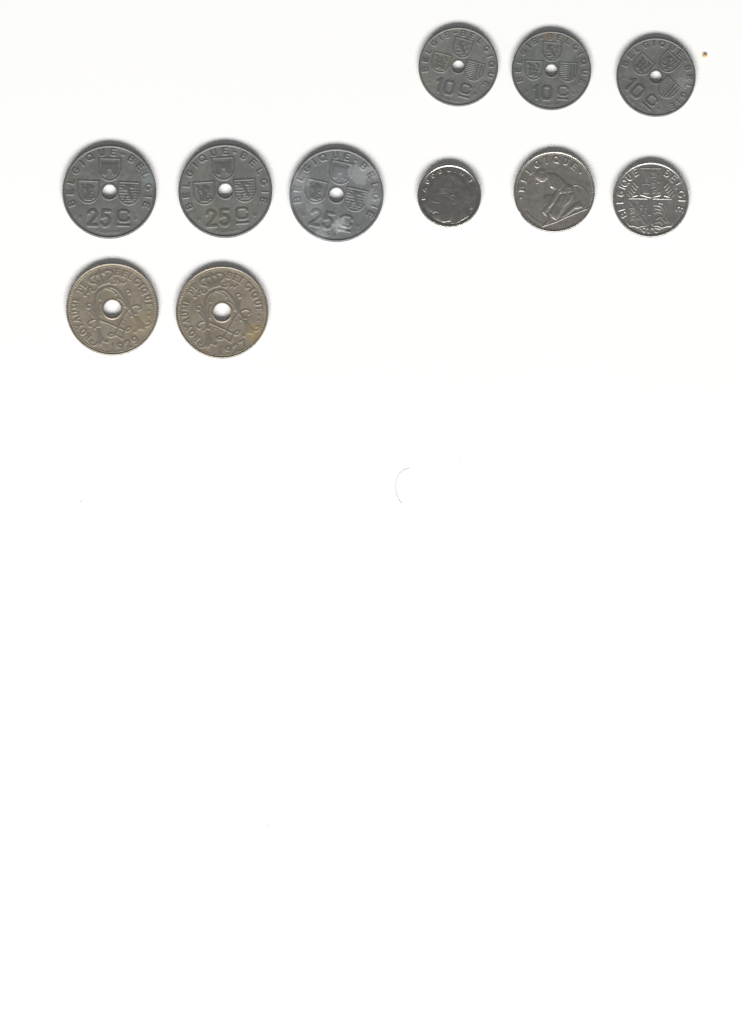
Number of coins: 11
